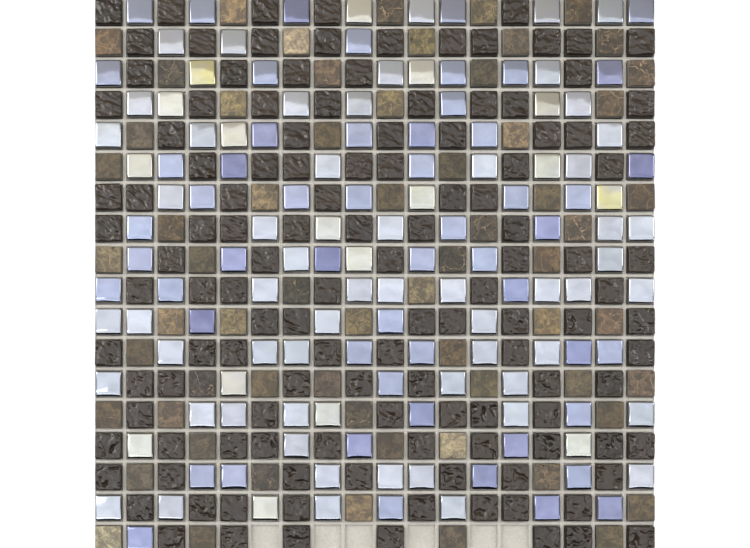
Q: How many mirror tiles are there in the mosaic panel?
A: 129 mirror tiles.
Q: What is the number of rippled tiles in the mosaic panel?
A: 126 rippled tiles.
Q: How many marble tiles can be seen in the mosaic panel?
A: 63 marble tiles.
